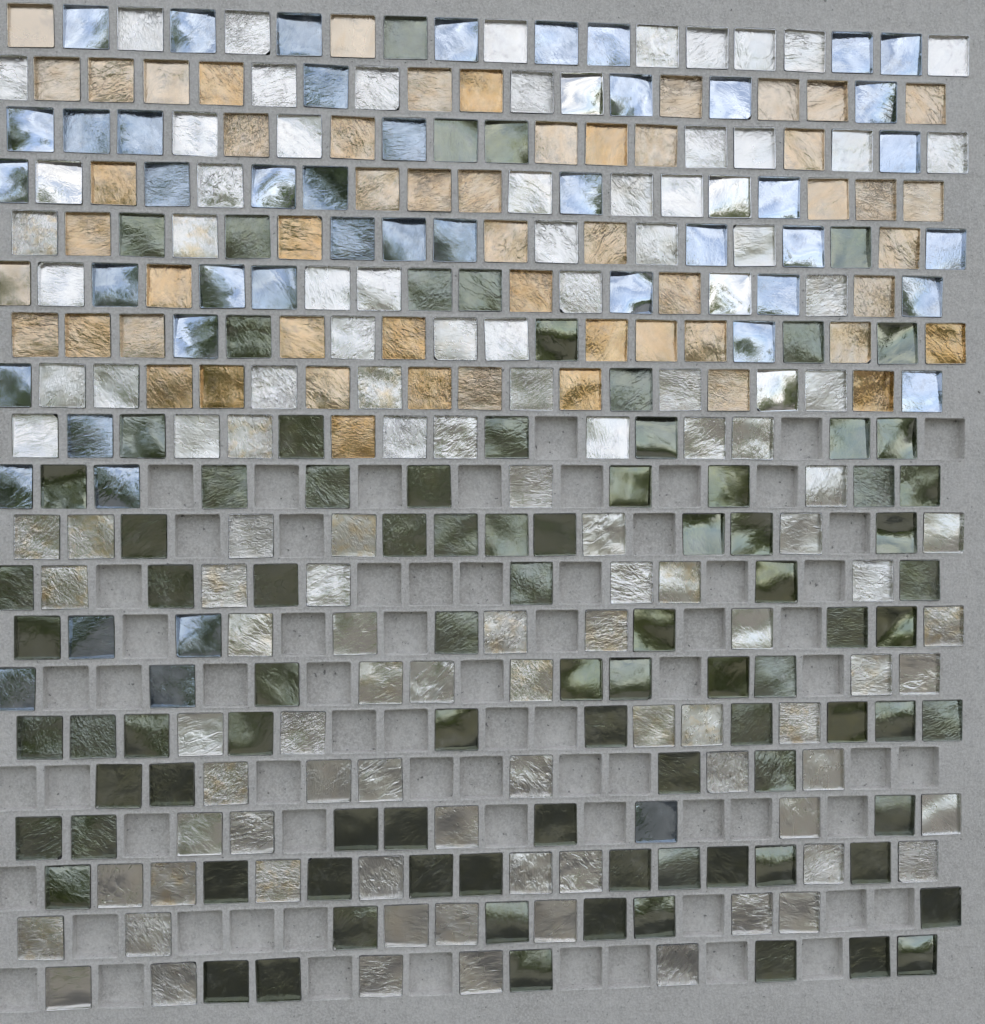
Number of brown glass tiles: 54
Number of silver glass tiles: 117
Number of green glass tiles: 92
